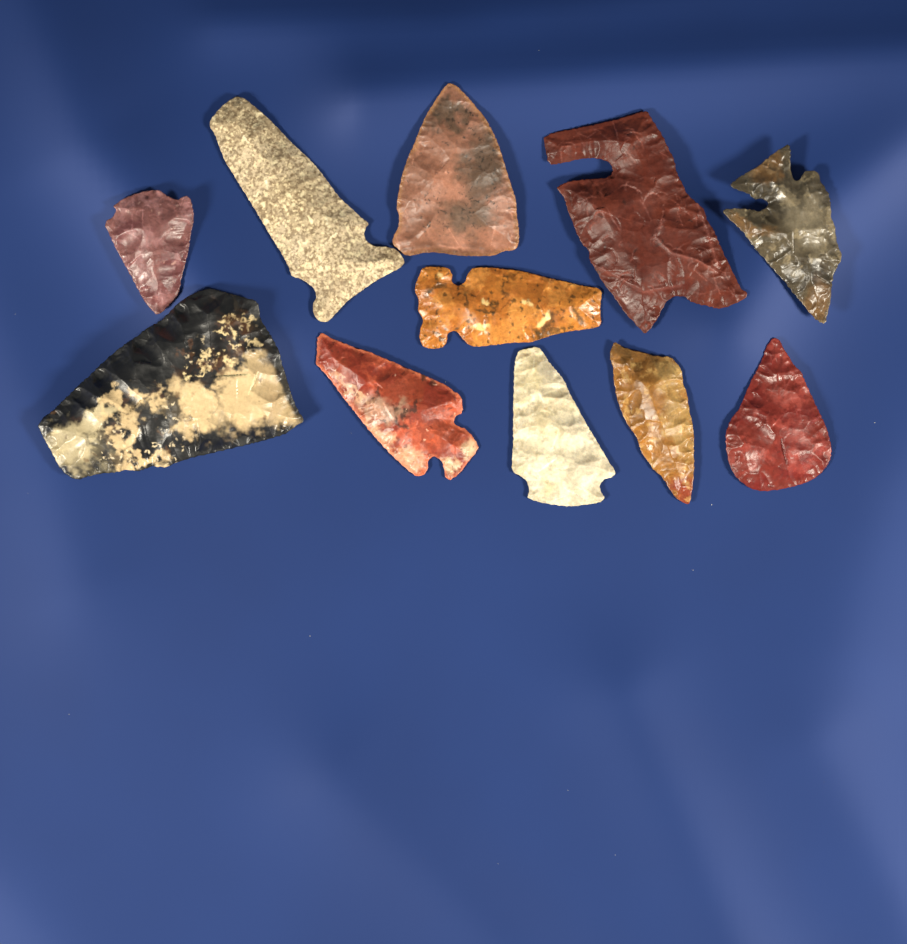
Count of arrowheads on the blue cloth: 11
